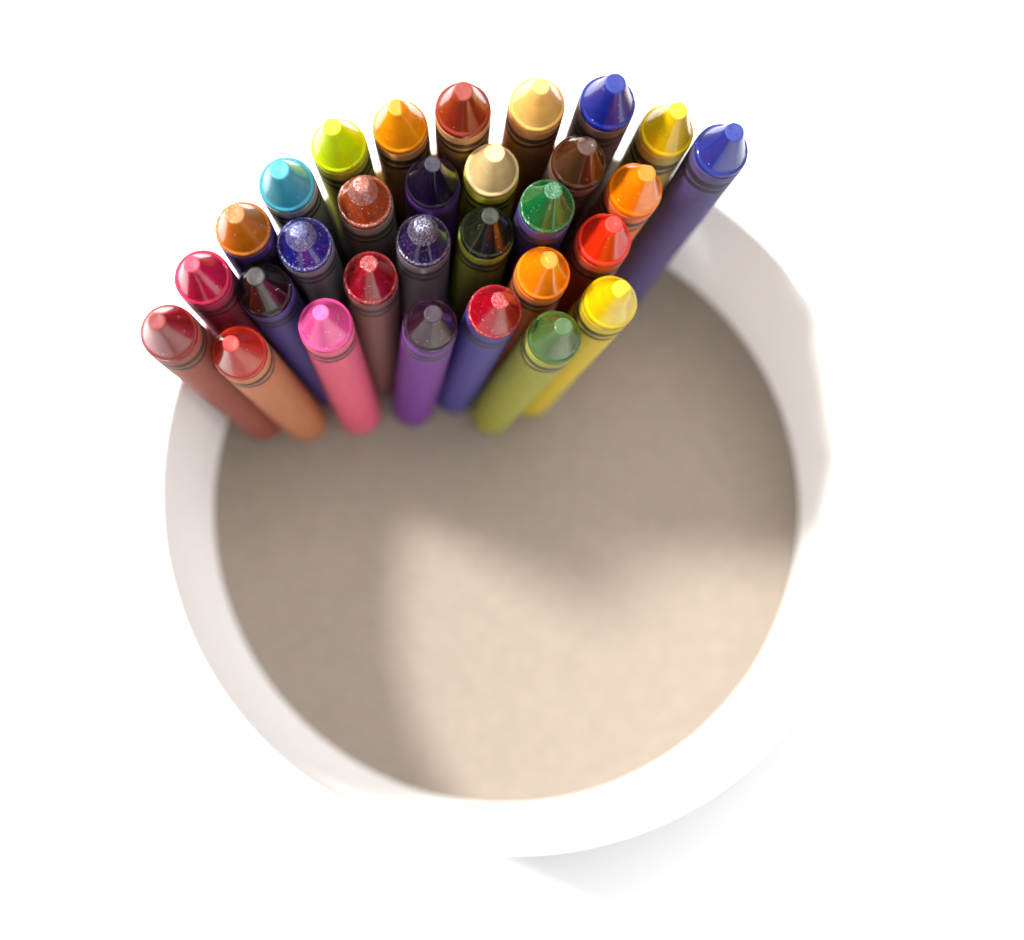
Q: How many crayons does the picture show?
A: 30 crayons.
